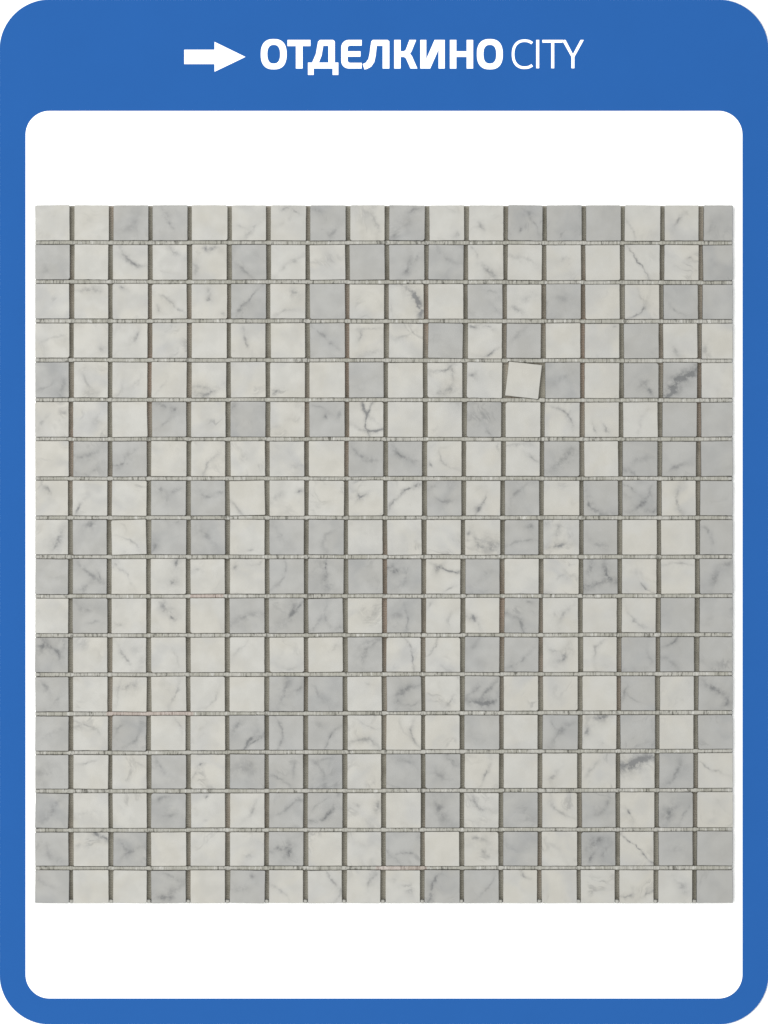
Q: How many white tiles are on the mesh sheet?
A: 196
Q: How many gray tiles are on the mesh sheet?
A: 128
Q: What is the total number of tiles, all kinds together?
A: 324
